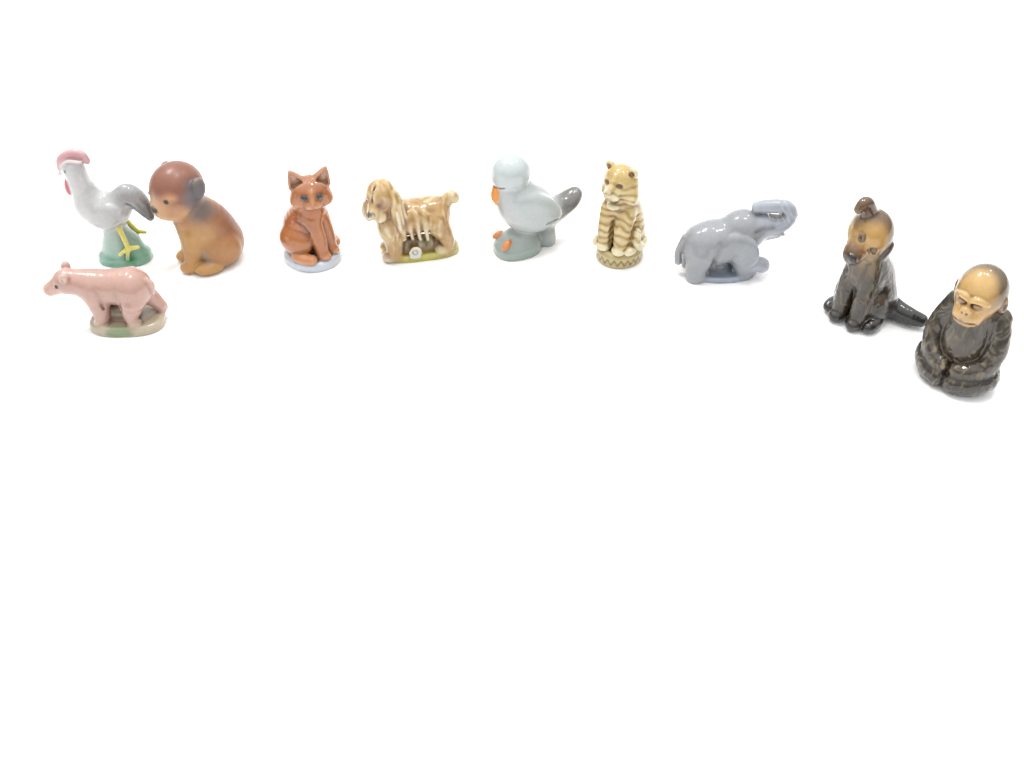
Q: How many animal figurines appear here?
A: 10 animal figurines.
